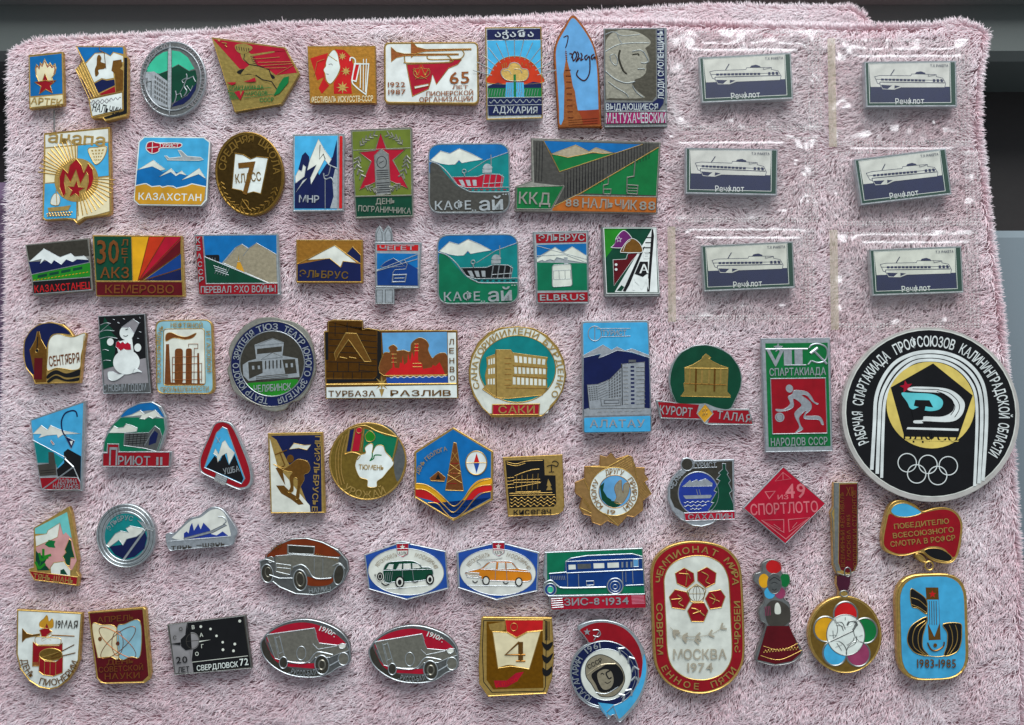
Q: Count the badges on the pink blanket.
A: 68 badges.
